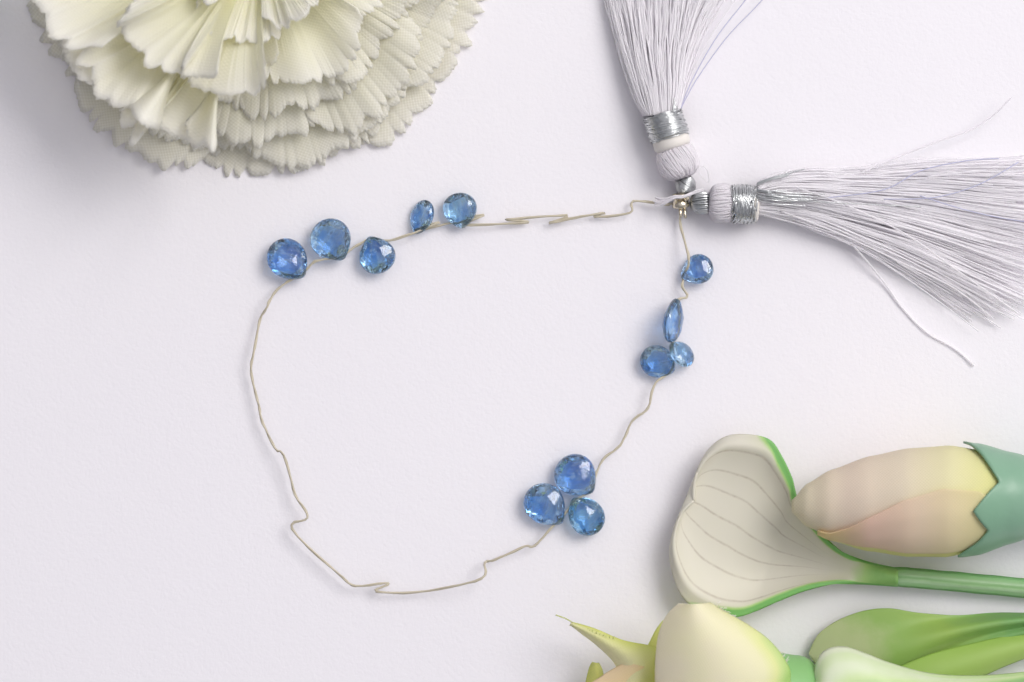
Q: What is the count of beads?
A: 12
